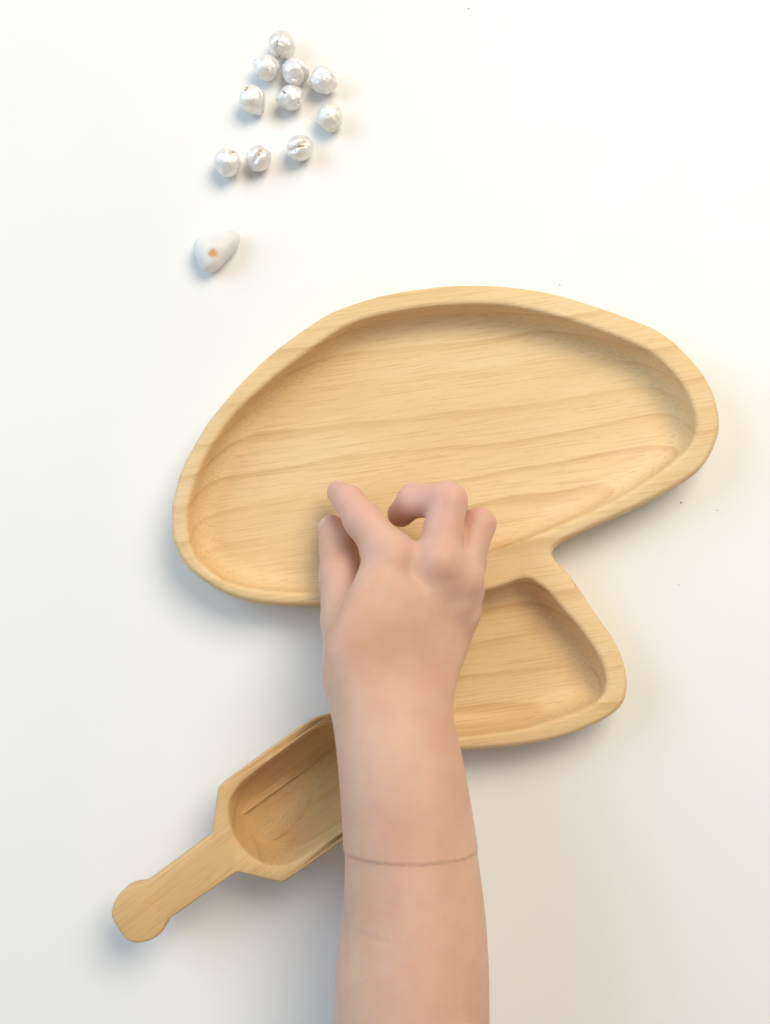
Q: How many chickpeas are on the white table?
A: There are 10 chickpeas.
